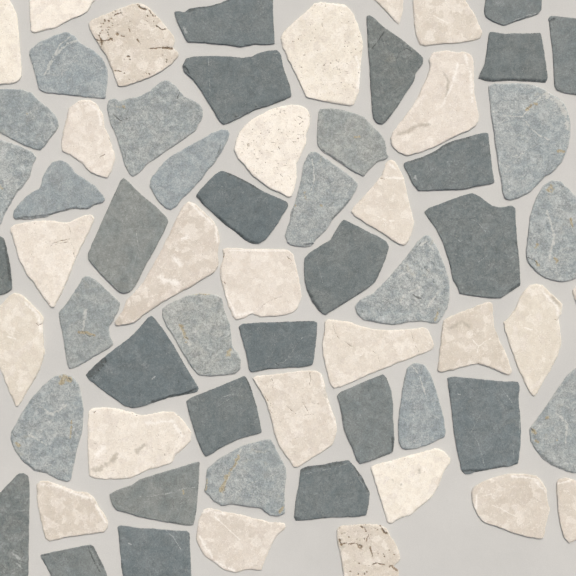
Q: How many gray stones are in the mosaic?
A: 39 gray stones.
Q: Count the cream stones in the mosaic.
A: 26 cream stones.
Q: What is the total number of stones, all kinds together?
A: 65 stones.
